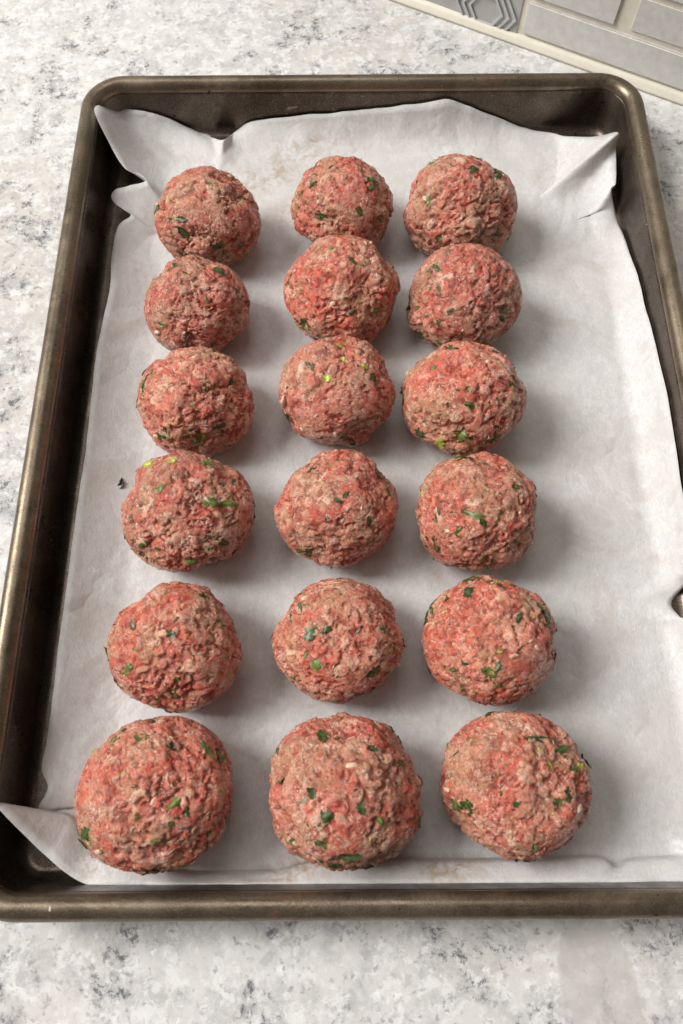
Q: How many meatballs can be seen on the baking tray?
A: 18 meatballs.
